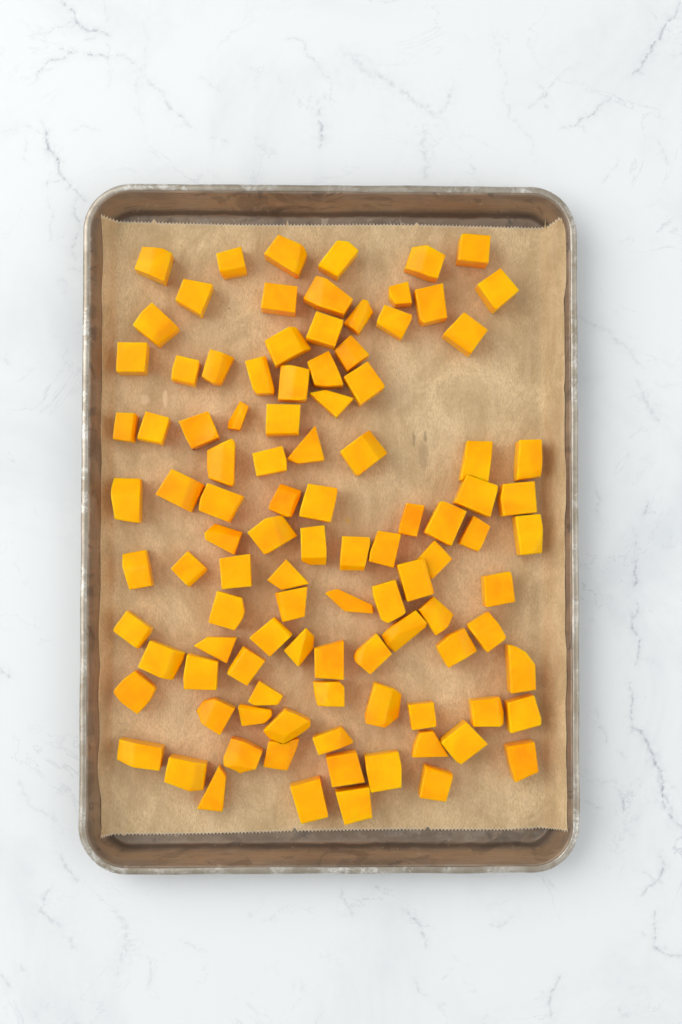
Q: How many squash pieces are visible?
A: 103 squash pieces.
